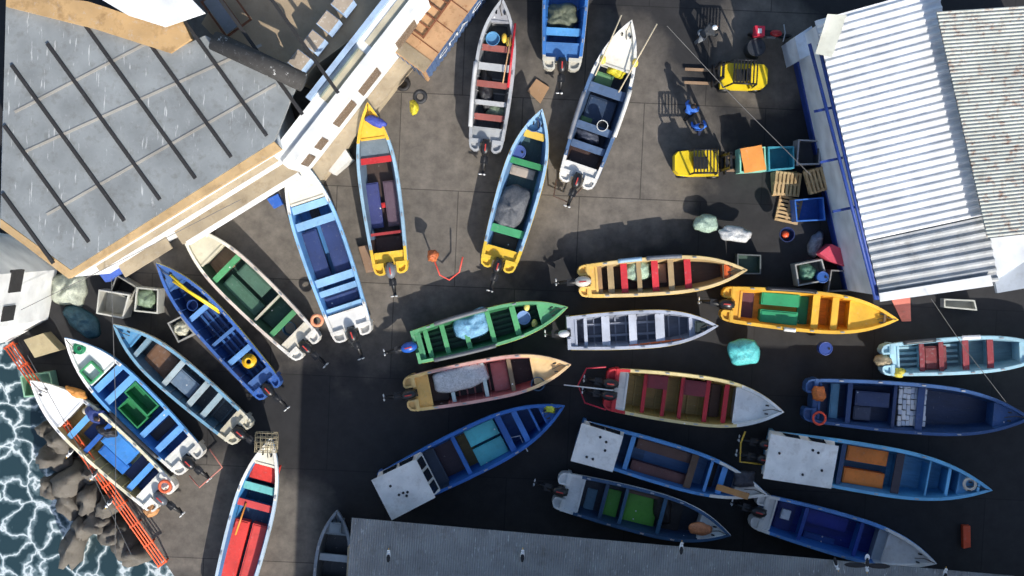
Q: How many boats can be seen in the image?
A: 26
